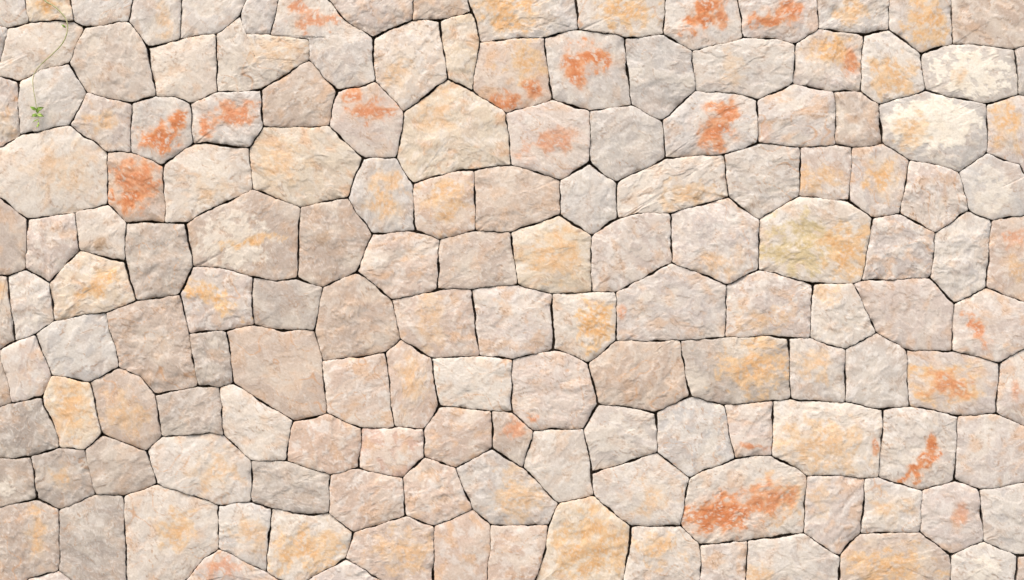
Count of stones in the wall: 153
